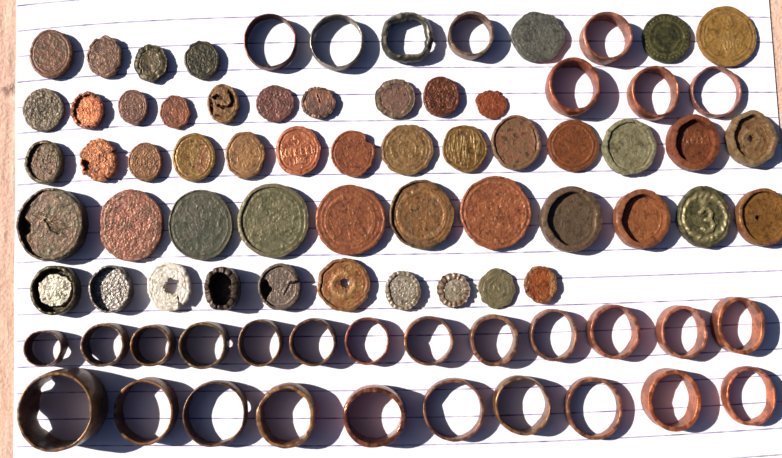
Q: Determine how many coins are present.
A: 52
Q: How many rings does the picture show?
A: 31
